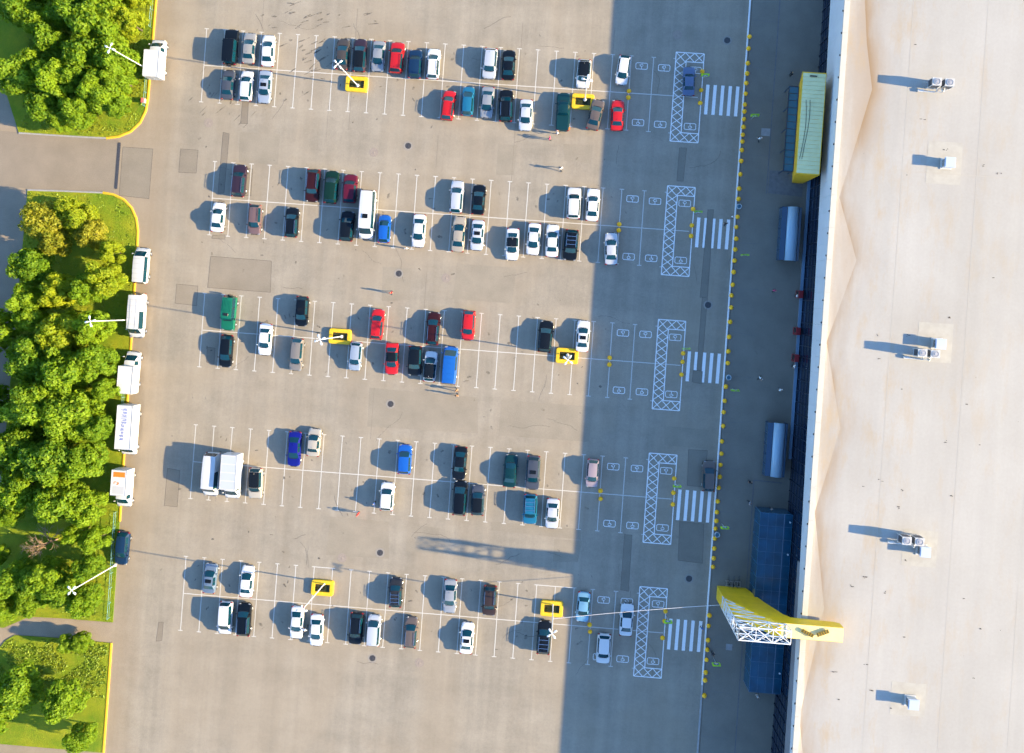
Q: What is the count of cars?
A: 92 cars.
